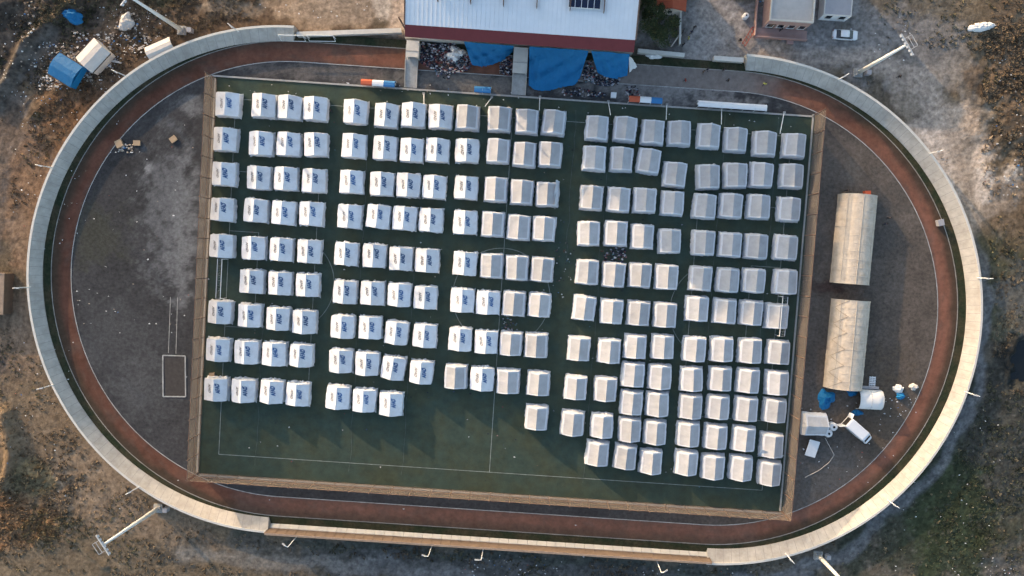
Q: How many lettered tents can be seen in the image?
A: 79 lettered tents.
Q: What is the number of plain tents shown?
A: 110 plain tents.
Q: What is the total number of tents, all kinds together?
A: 189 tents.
